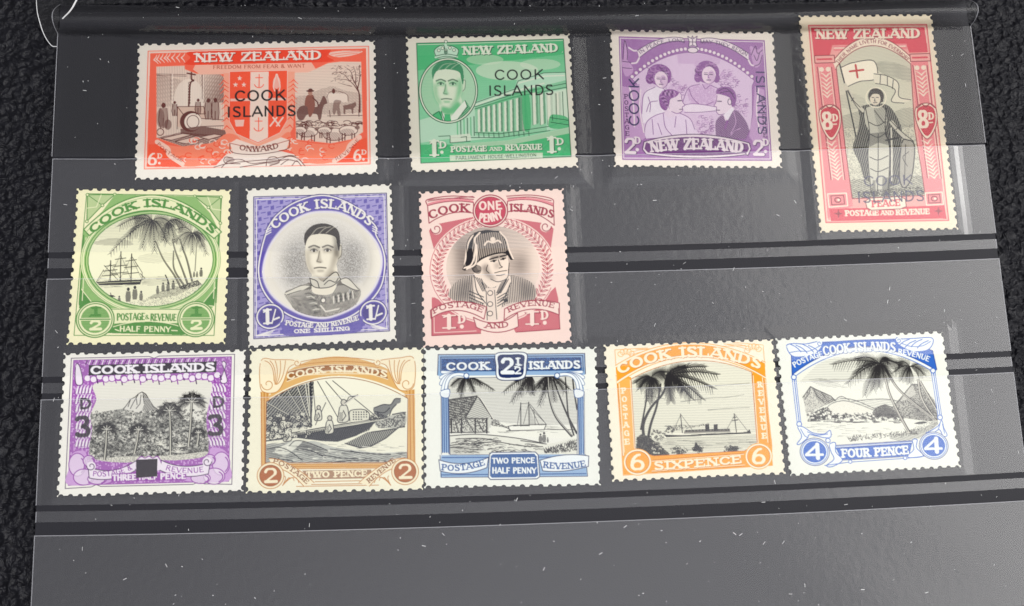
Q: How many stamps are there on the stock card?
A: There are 12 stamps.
